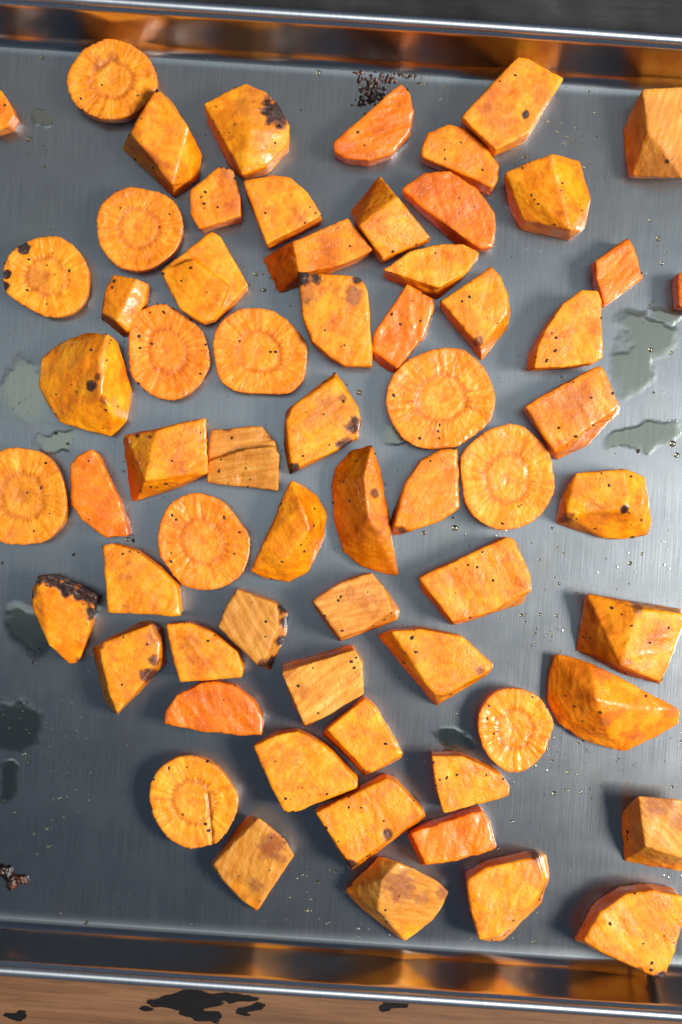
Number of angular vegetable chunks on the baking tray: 54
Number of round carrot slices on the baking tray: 11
